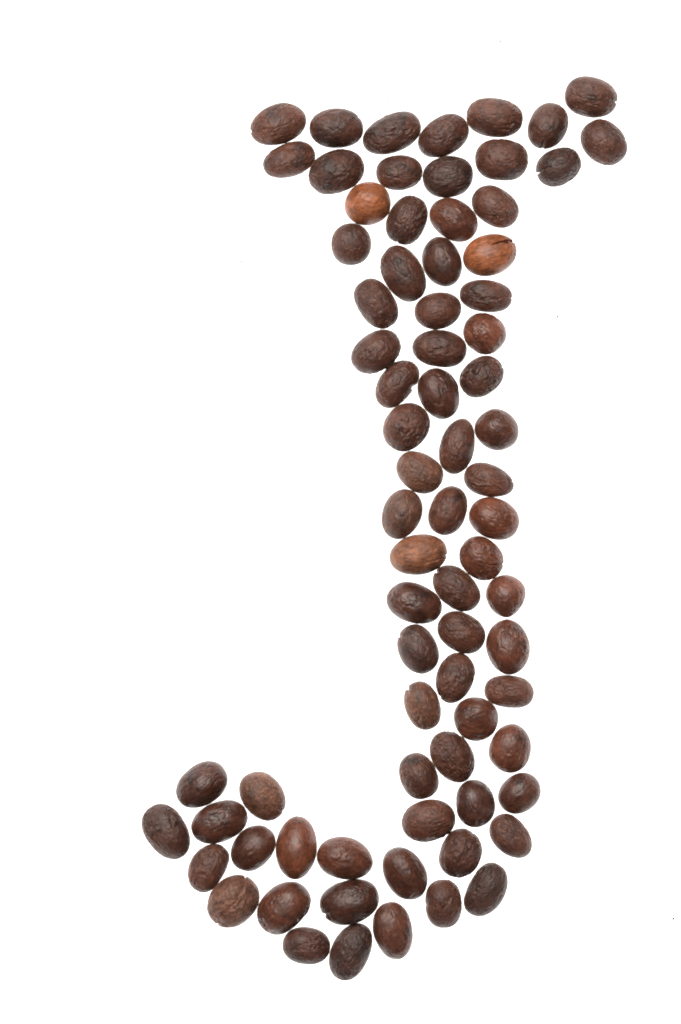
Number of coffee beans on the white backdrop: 76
